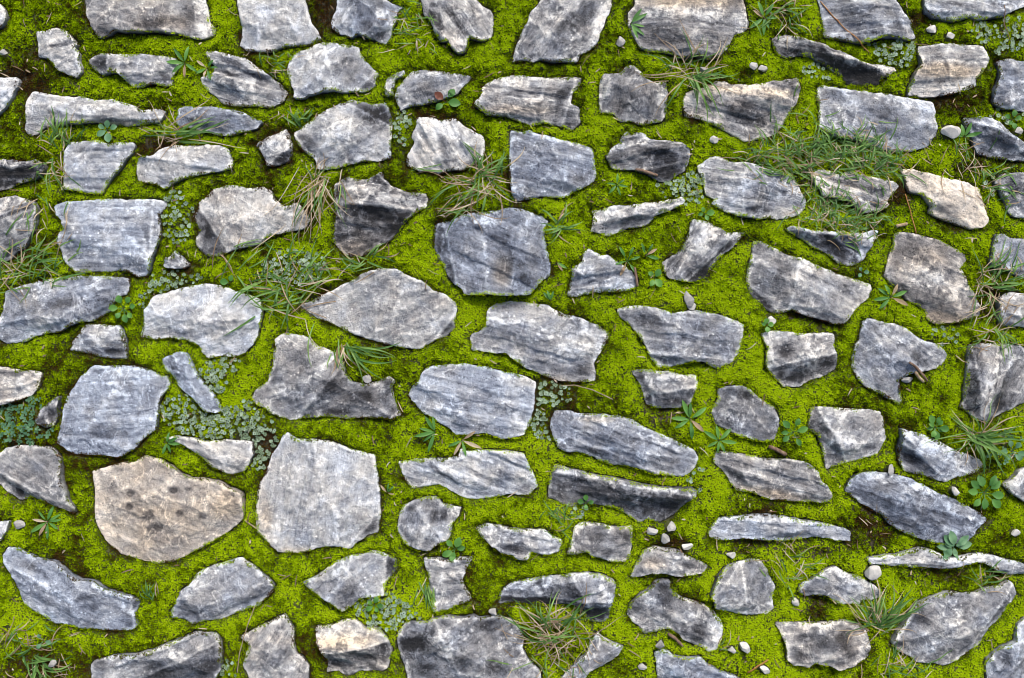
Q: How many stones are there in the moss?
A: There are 105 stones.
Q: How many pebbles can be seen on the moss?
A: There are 33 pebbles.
